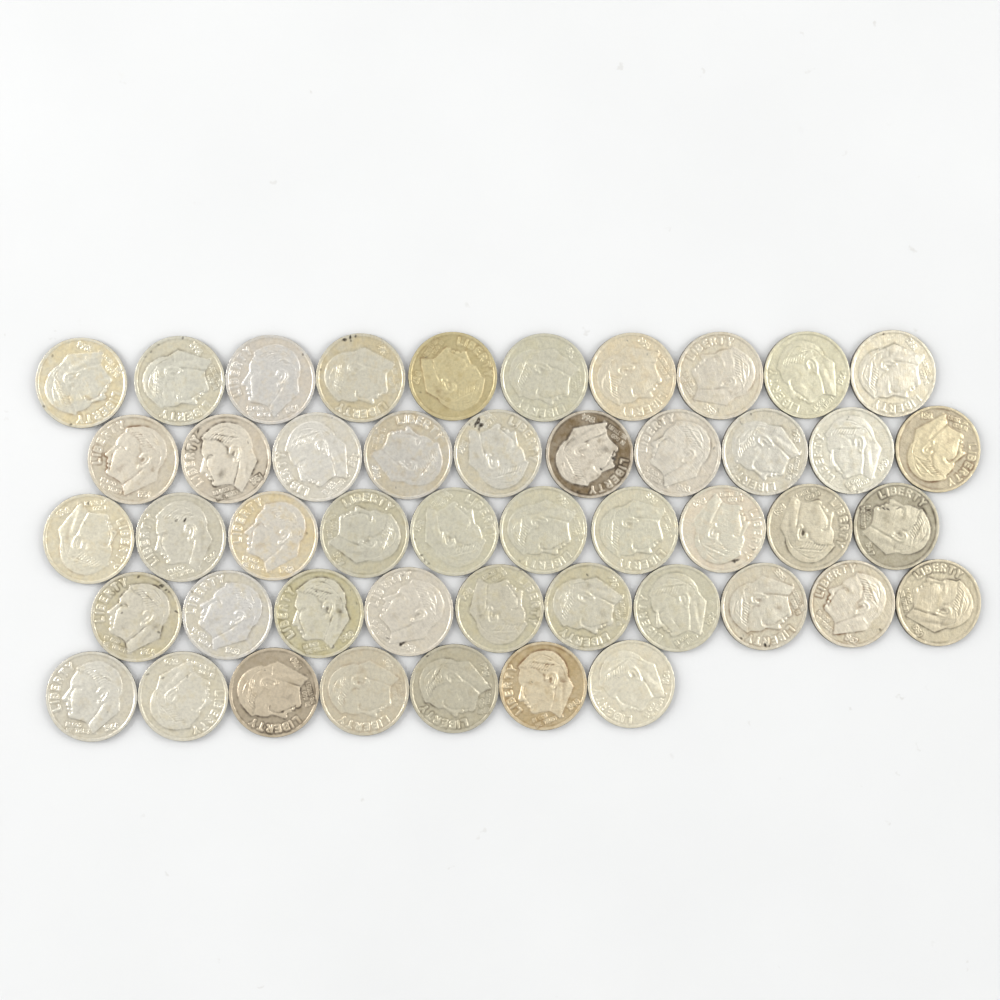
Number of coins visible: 47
